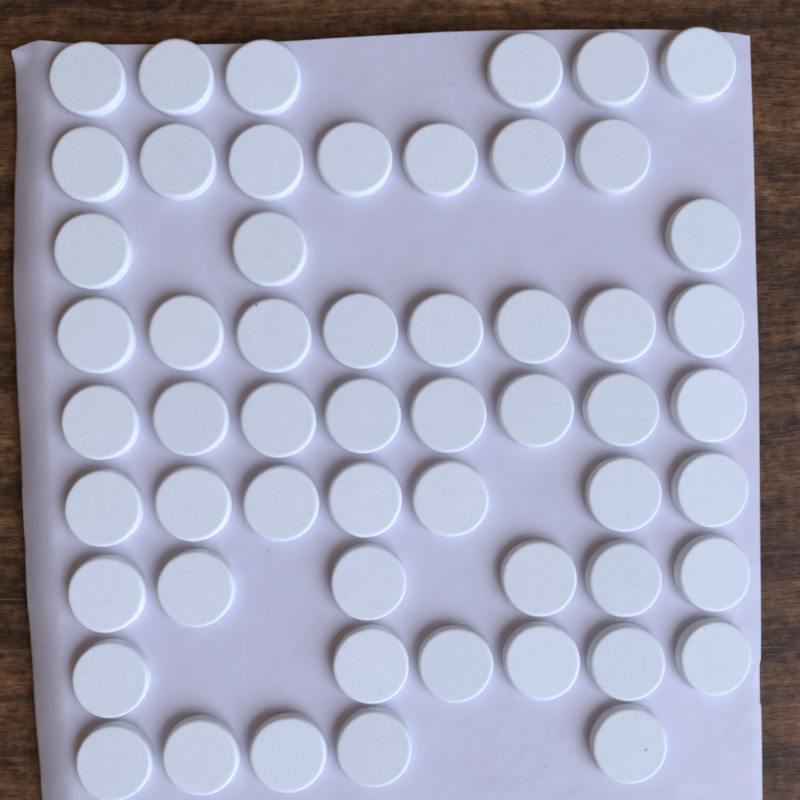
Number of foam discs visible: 56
